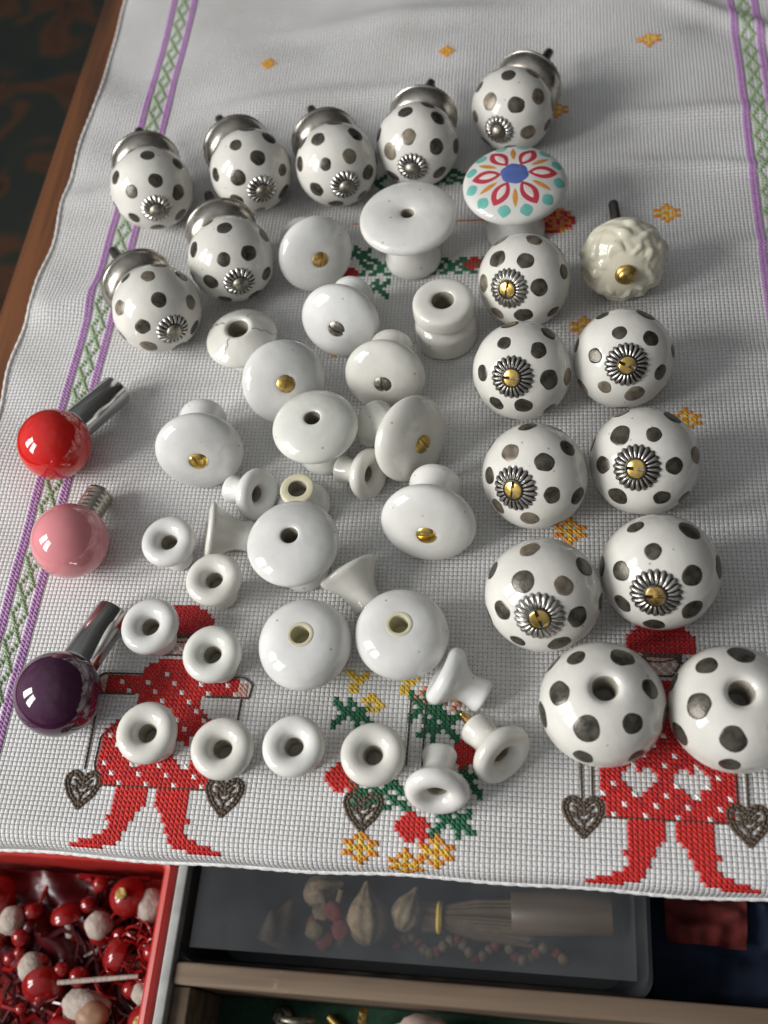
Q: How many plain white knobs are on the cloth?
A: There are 30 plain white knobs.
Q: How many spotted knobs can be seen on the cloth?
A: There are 16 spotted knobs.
